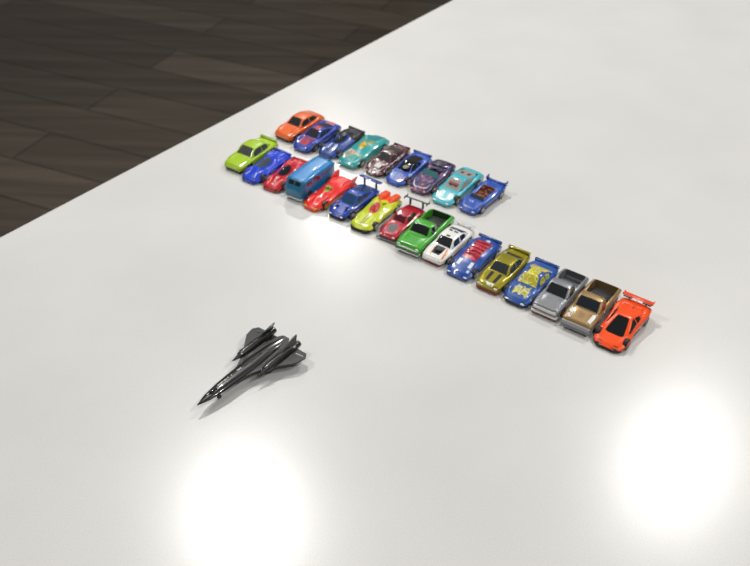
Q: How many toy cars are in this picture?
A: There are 25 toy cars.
